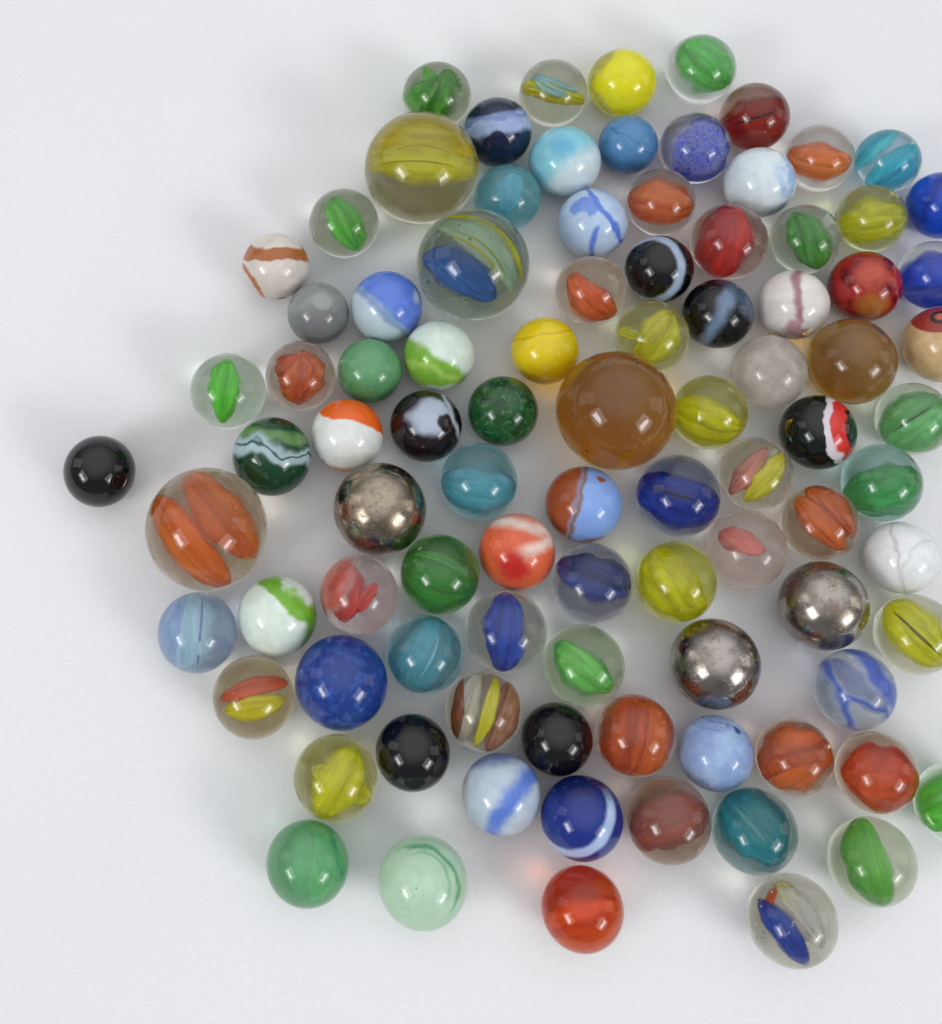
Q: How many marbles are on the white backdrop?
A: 93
